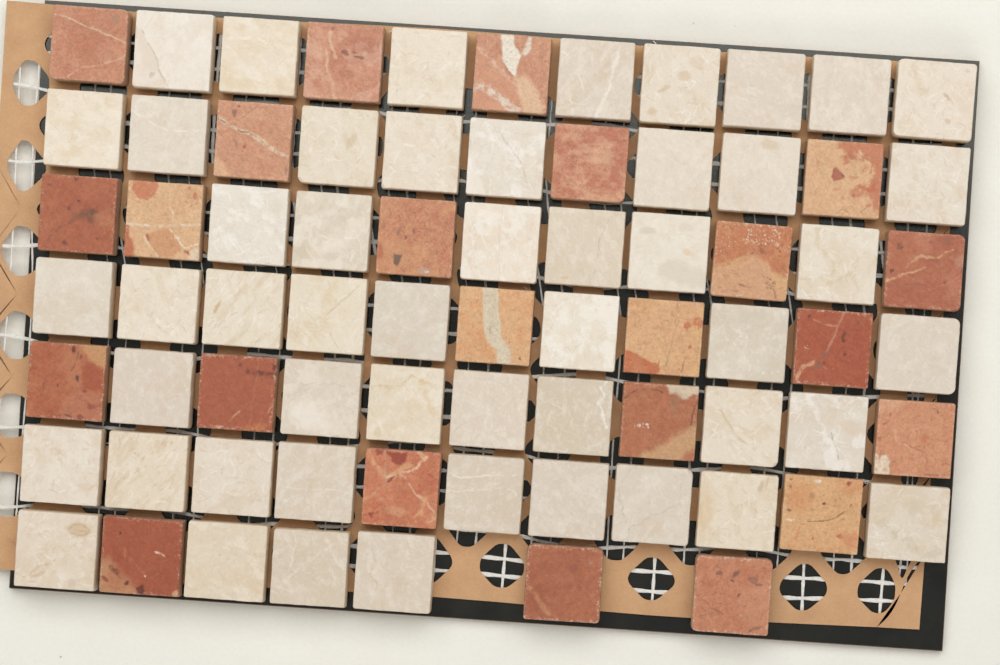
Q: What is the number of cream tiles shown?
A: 50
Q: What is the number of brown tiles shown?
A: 23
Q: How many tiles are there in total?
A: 73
